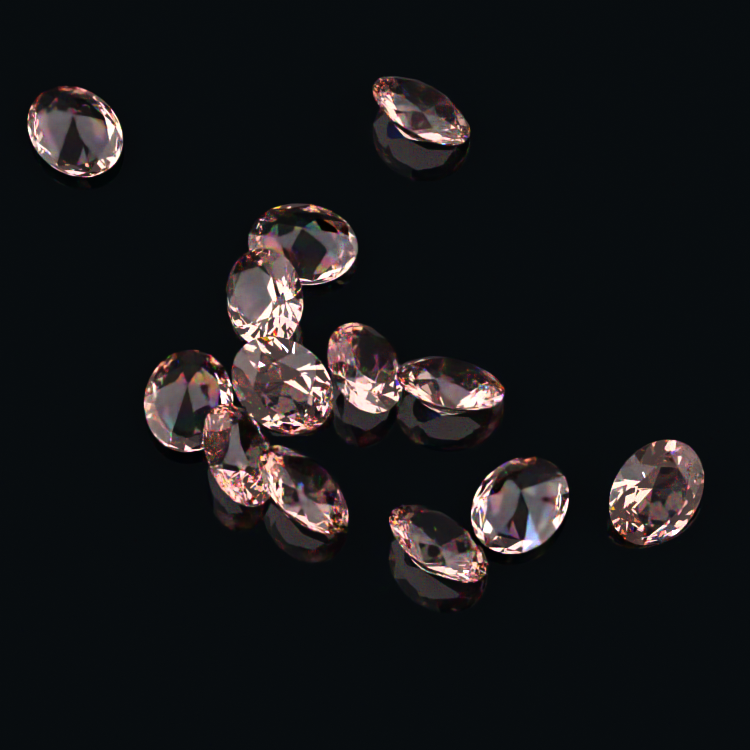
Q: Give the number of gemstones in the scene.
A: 13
